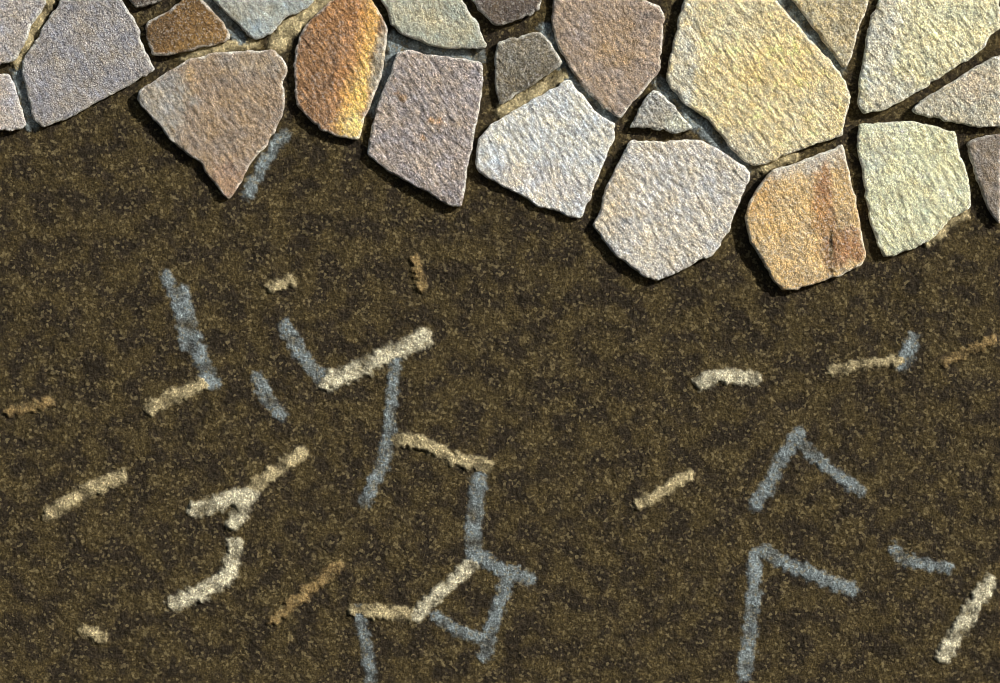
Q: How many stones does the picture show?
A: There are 23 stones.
